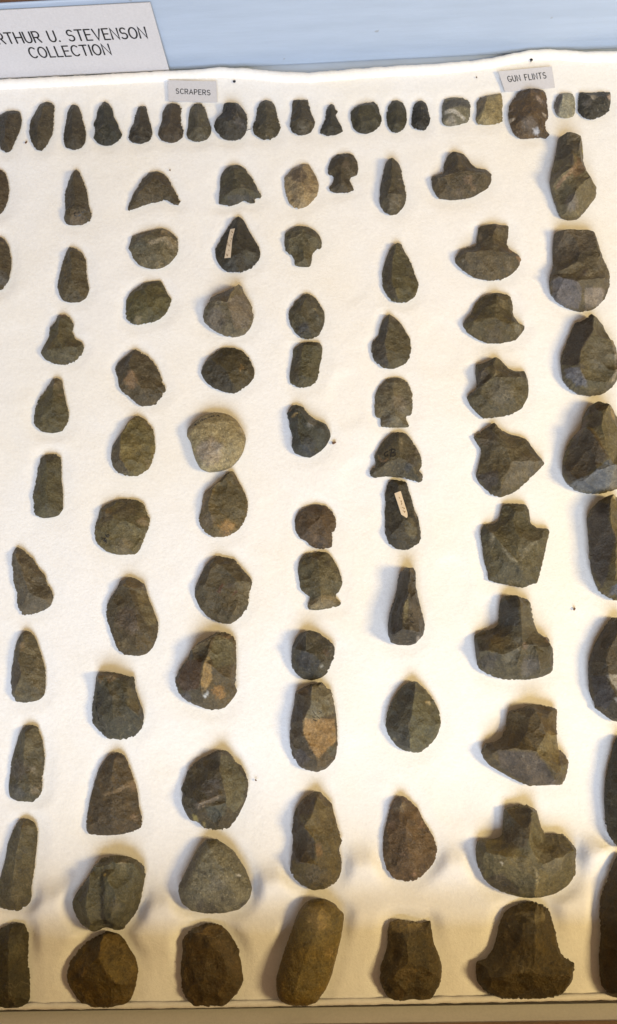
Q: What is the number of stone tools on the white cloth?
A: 93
